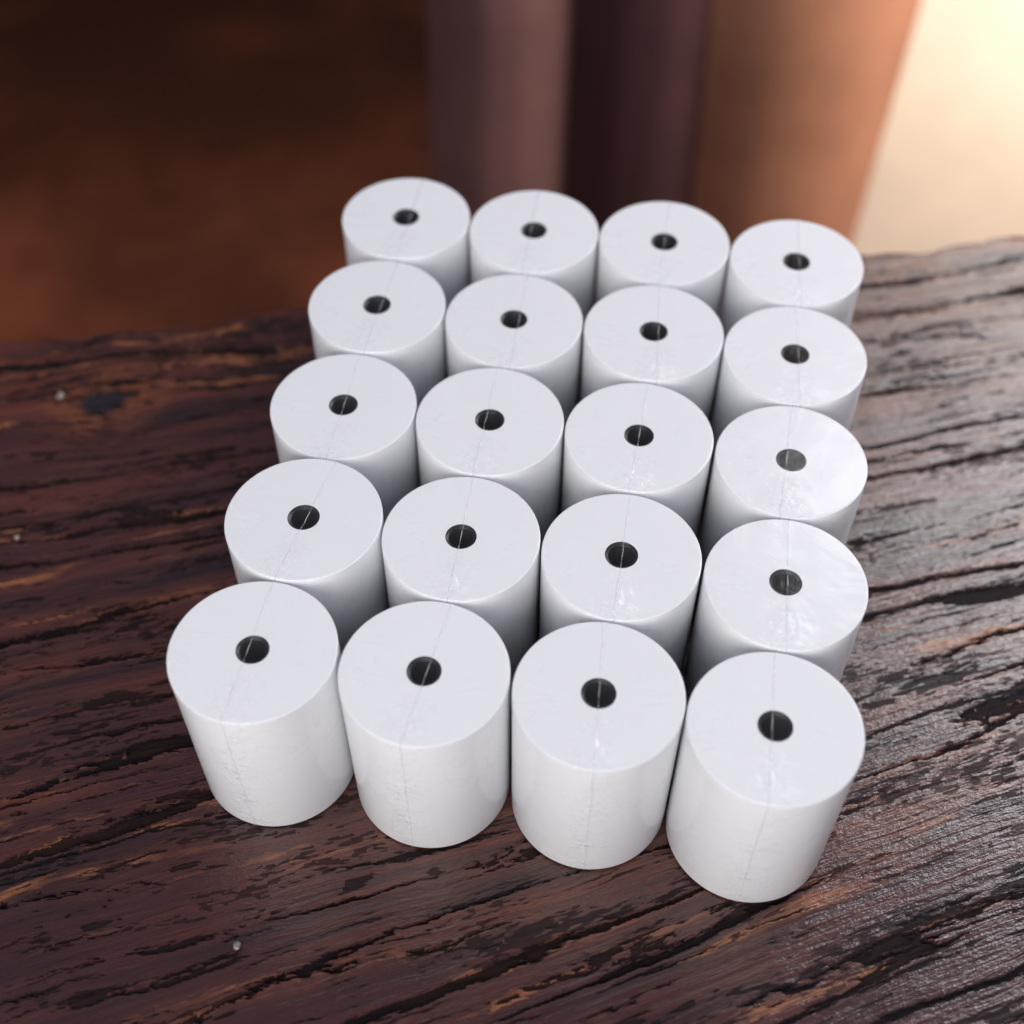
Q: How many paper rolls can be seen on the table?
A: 20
